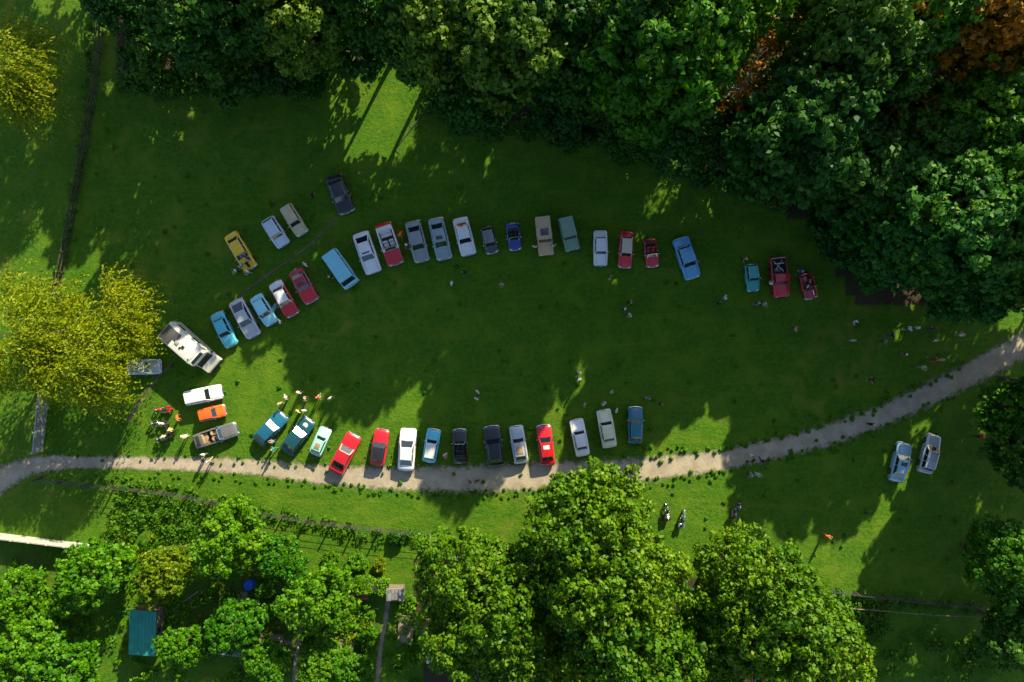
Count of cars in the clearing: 46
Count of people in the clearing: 78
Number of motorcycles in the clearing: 6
